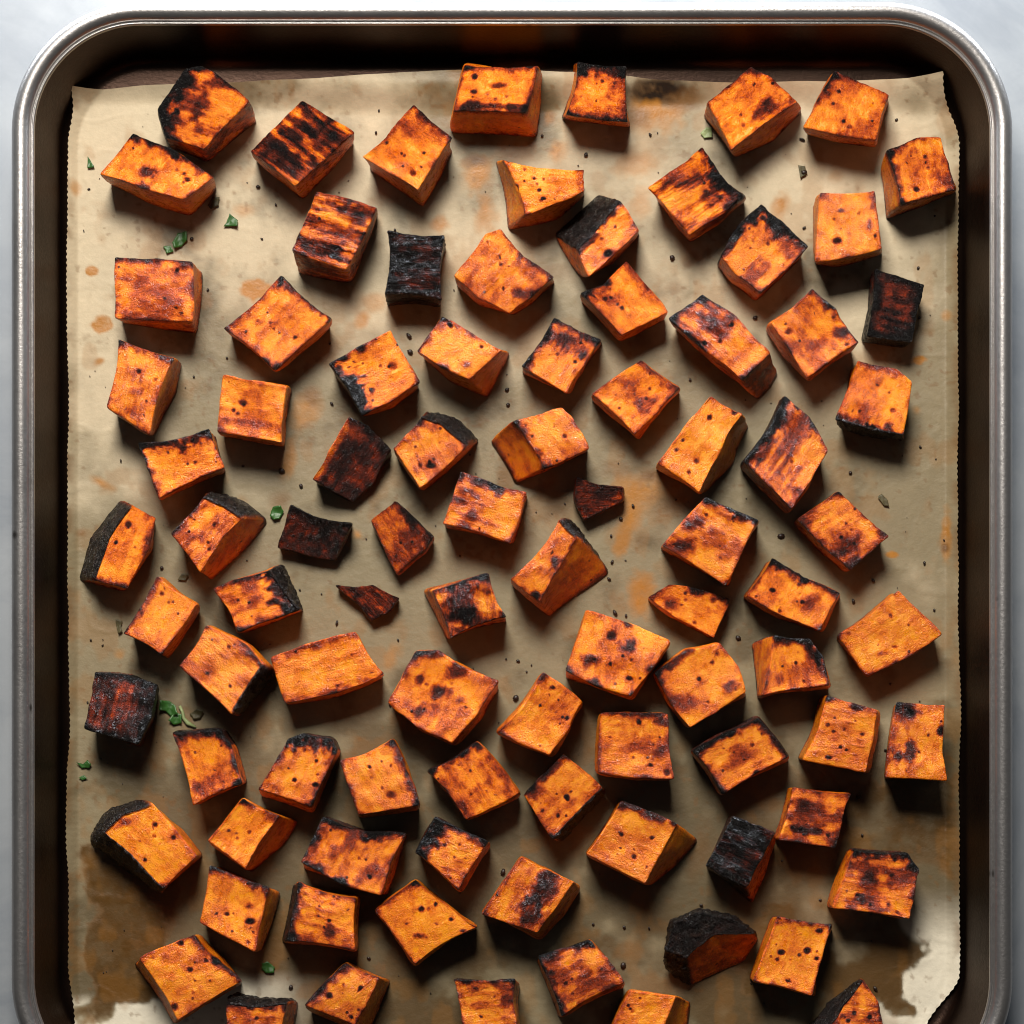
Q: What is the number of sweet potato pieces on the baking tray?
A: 90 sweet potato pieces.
